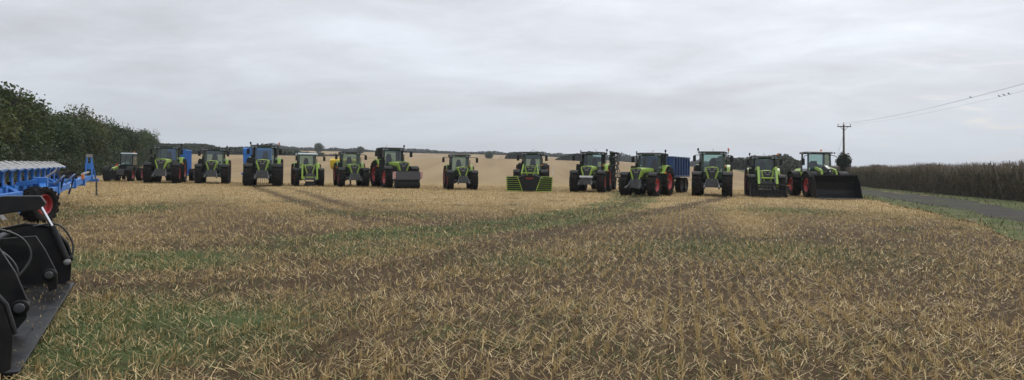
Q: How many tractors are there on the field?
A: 12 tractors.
